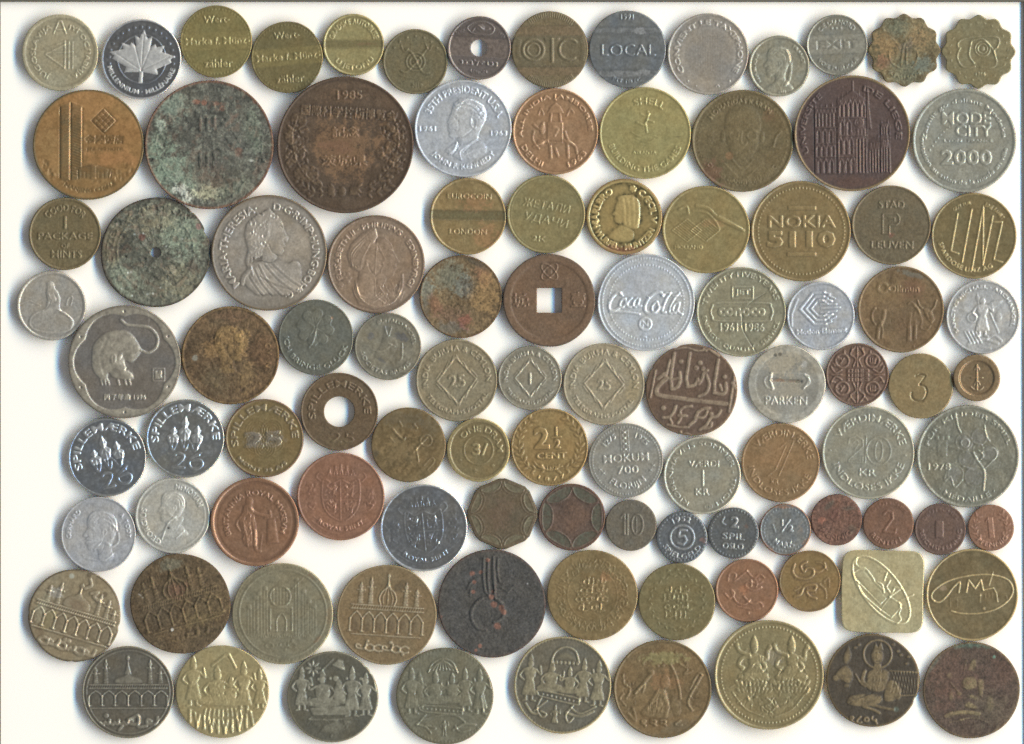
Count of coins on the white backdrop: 101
